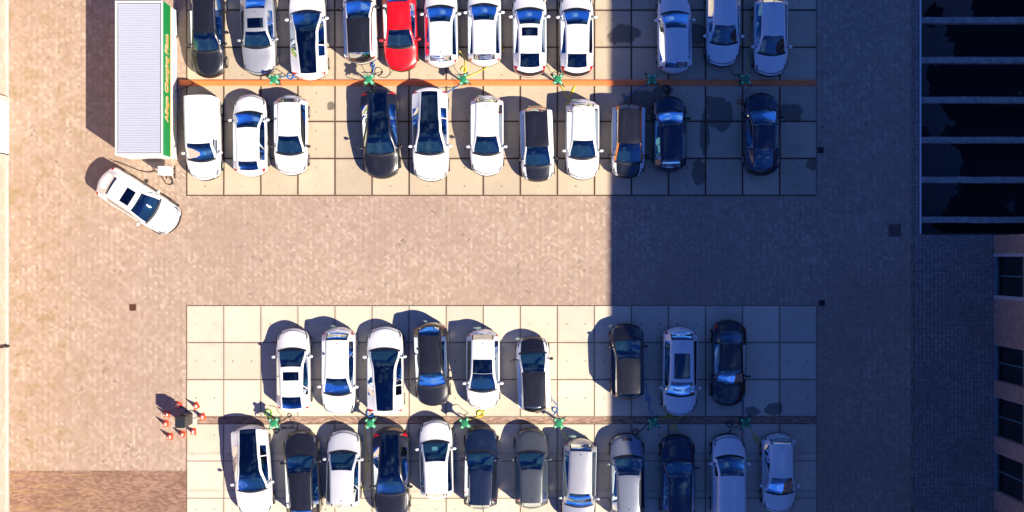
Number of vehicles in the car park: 45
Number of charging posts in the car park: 12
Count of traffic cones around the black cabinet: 8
